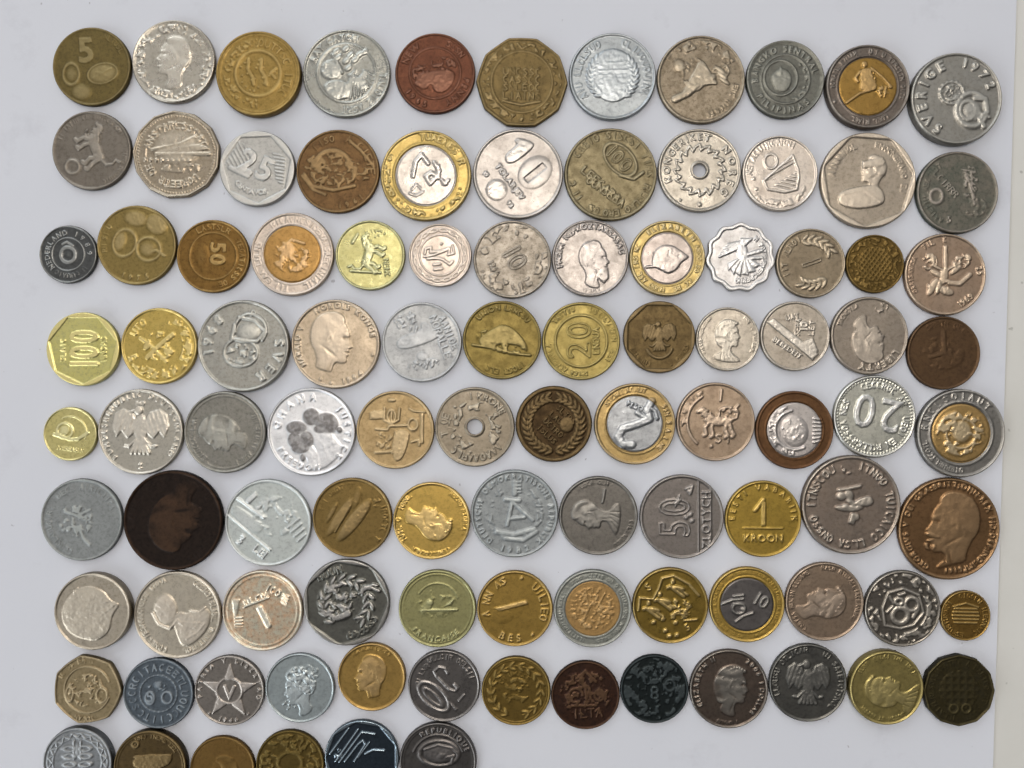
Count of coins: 101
